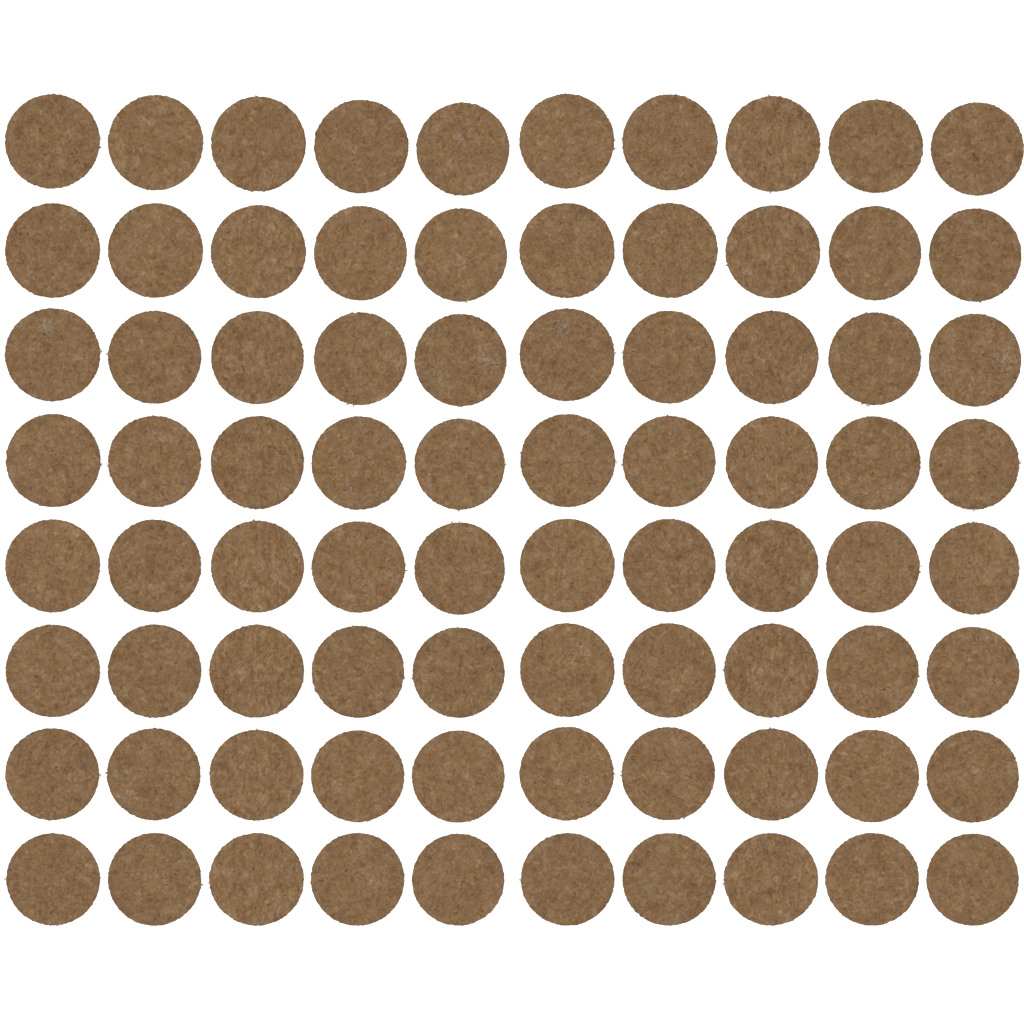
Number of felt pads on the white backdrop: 80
